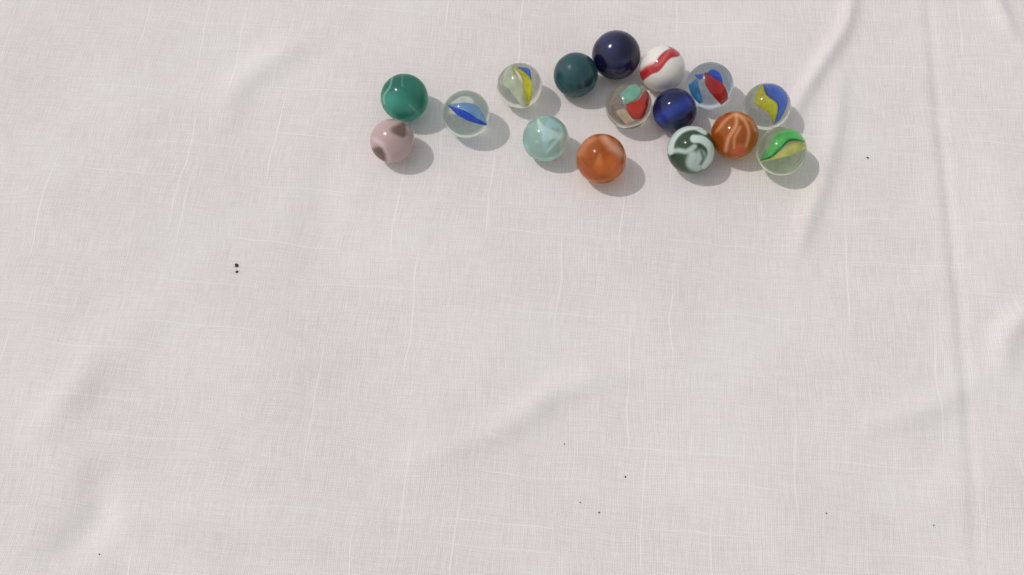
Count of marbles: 16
